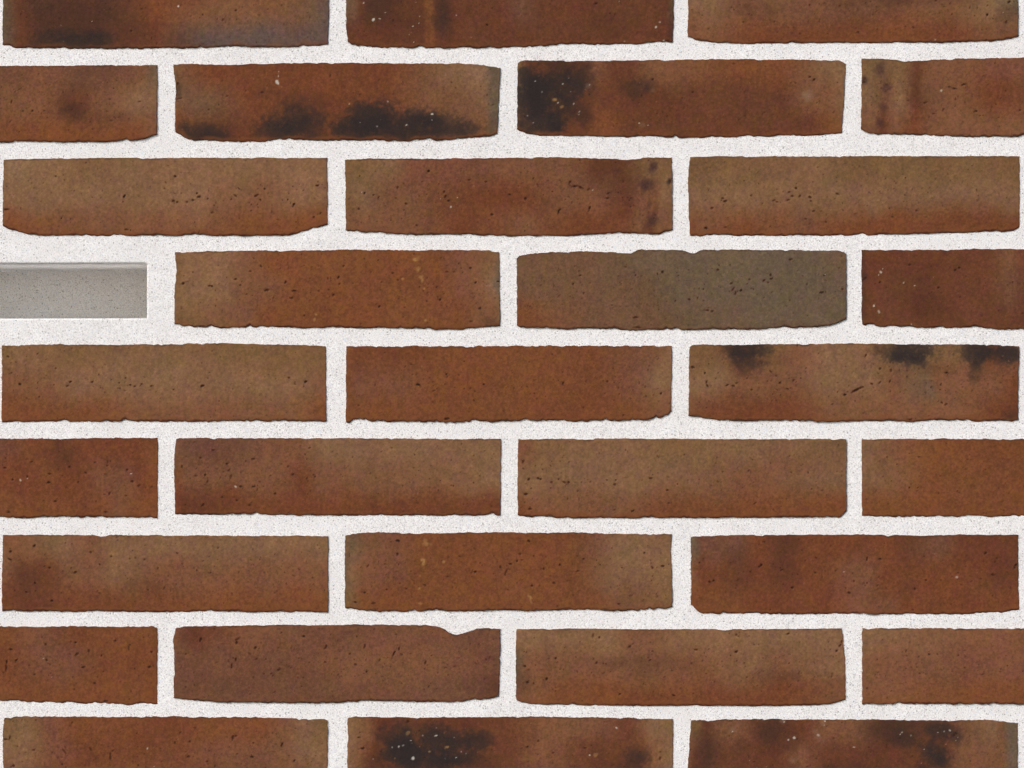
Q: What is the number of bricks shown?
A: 30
